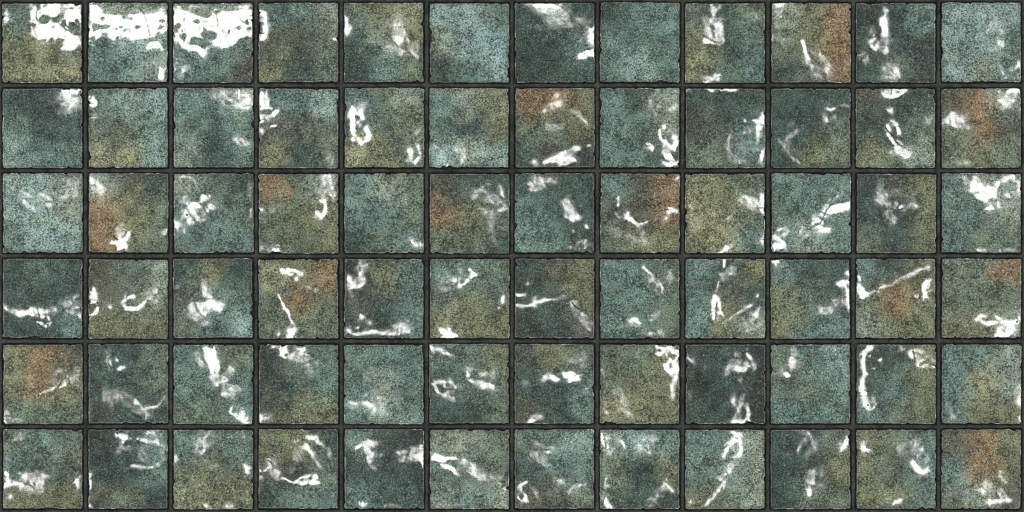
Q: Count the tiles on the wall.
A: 72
